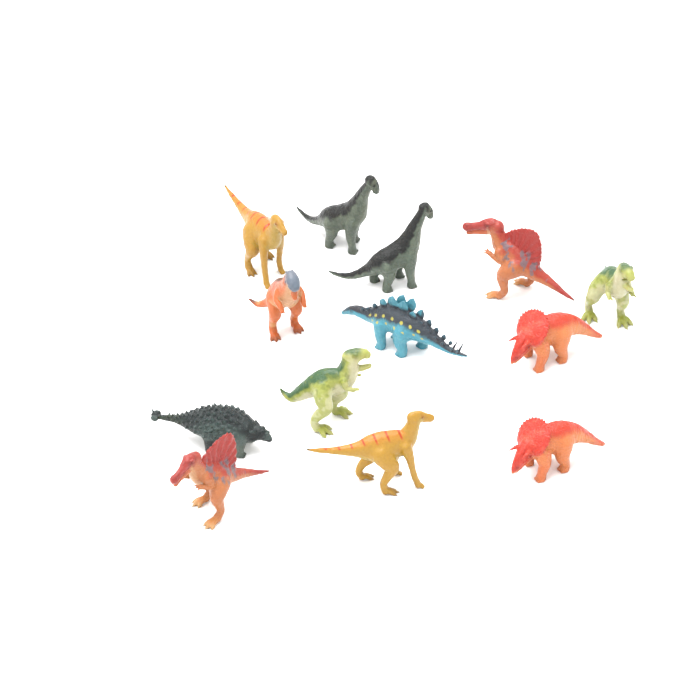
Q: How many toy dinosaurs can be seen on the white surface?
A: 13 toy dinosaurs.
